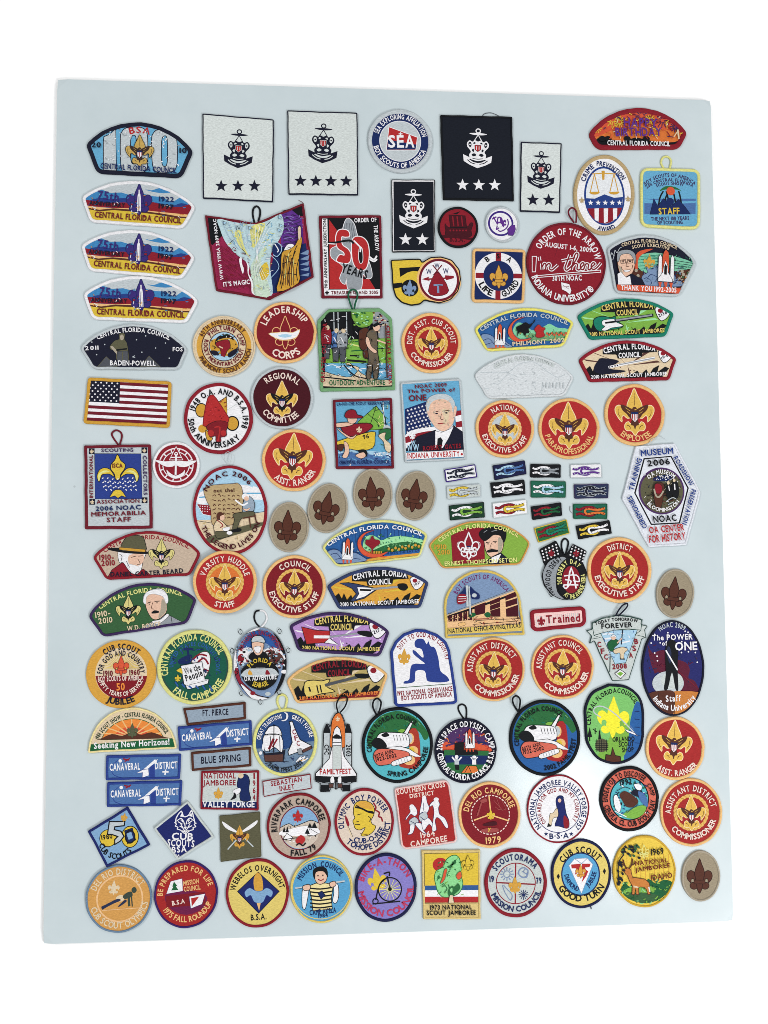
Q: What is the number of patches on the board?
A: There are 118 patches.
